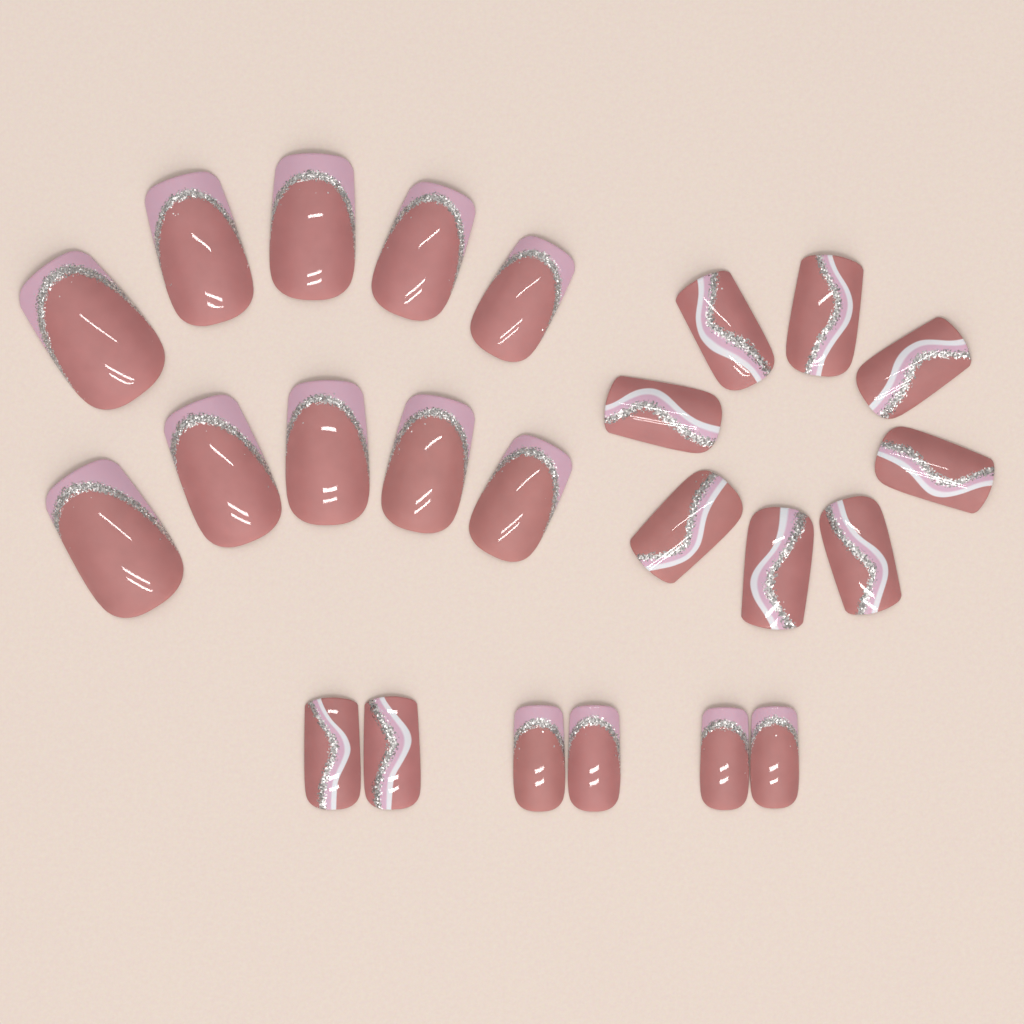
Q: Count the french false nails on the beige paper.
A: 14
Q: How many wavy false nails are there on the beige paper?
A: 10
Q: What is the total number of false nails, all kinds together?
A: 24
